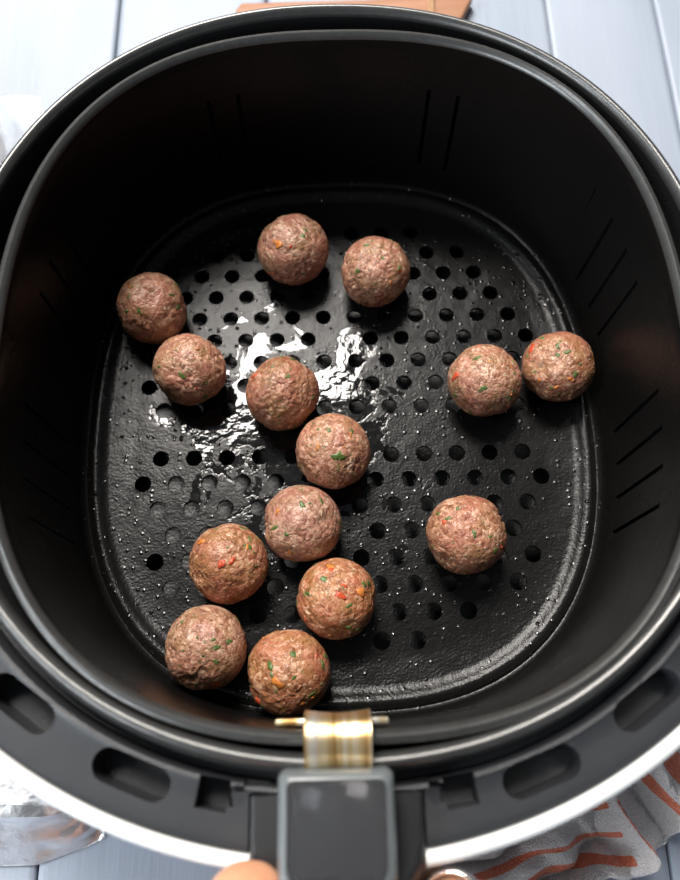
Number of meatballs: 14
